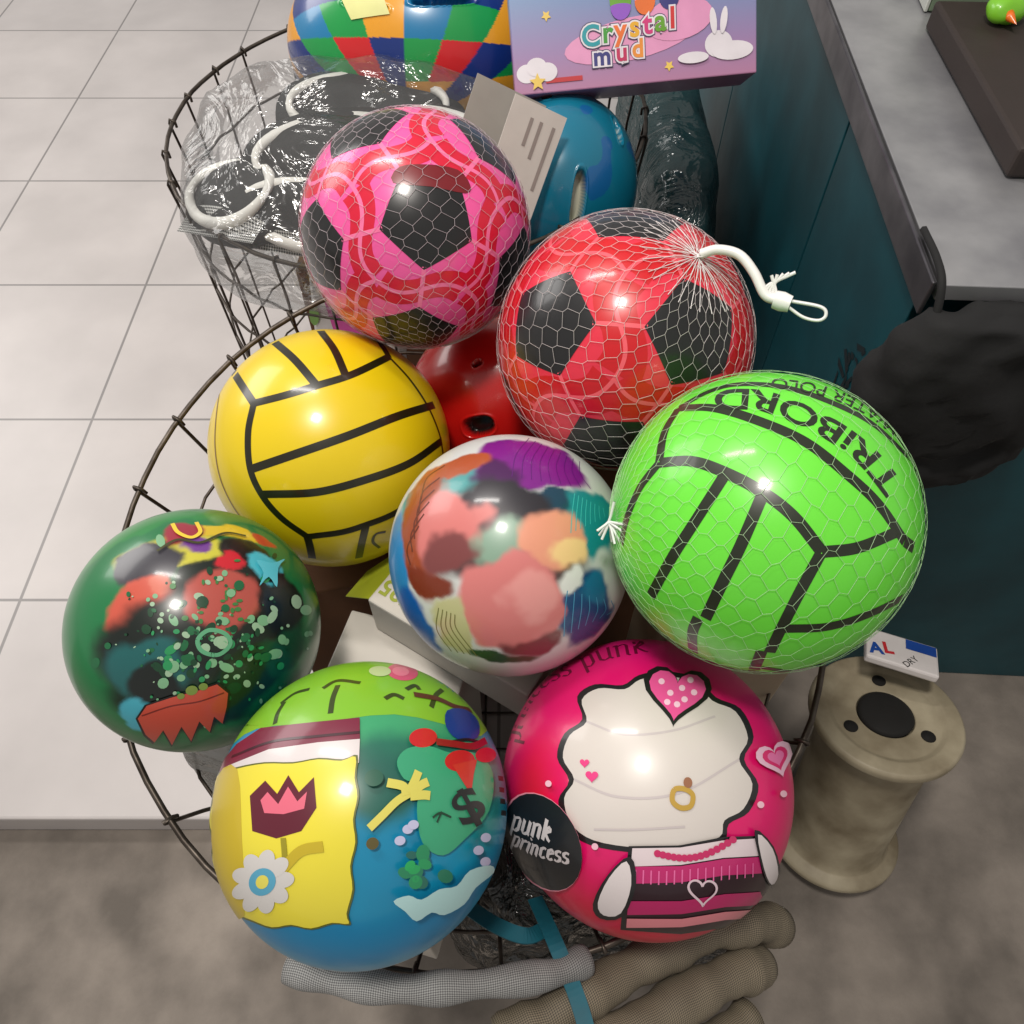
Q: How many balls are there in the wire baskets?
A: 8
